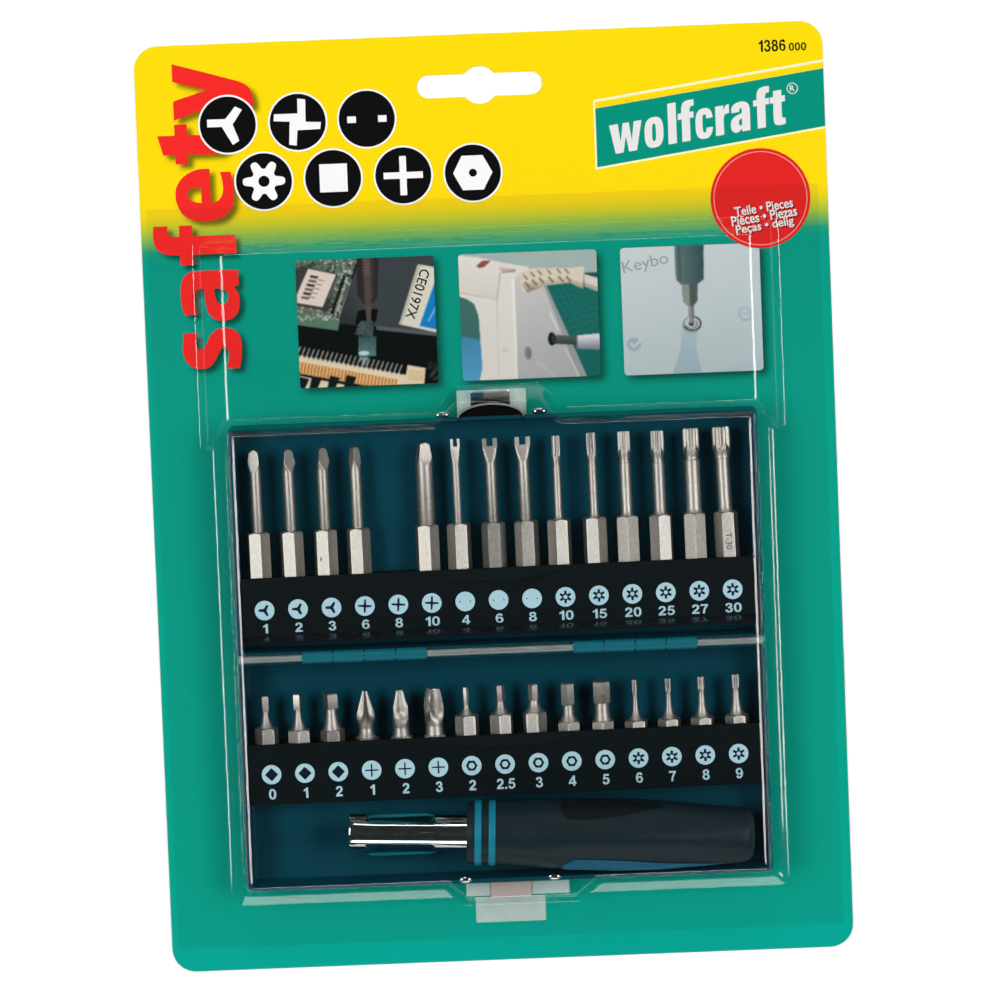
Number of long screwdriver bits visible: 14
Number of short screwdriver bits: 15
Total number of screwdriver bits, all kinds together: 29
